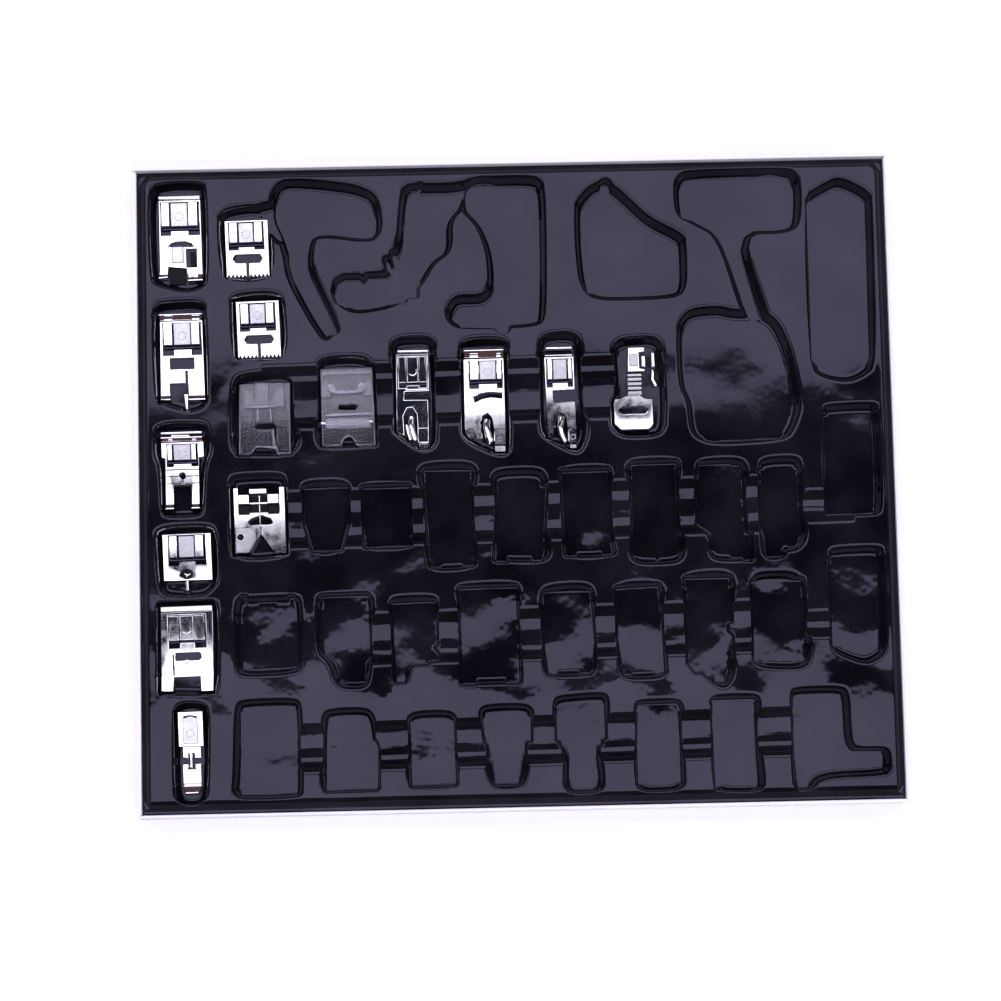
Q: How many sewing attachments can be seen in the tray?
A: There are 15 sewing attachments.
